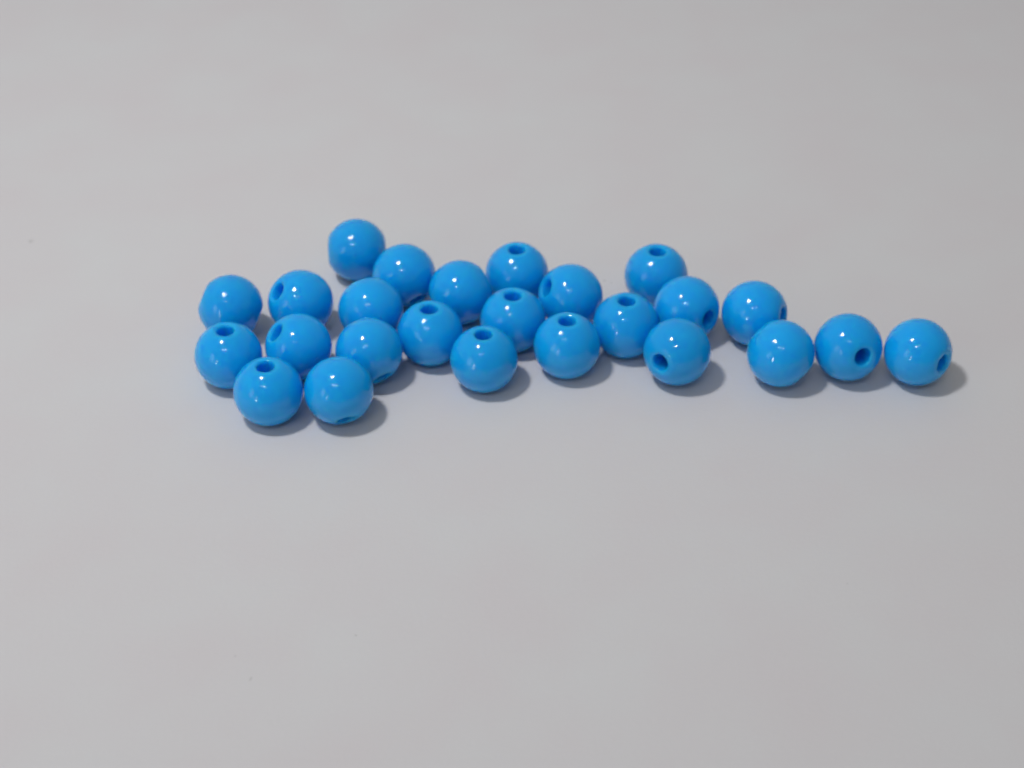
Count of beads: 25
